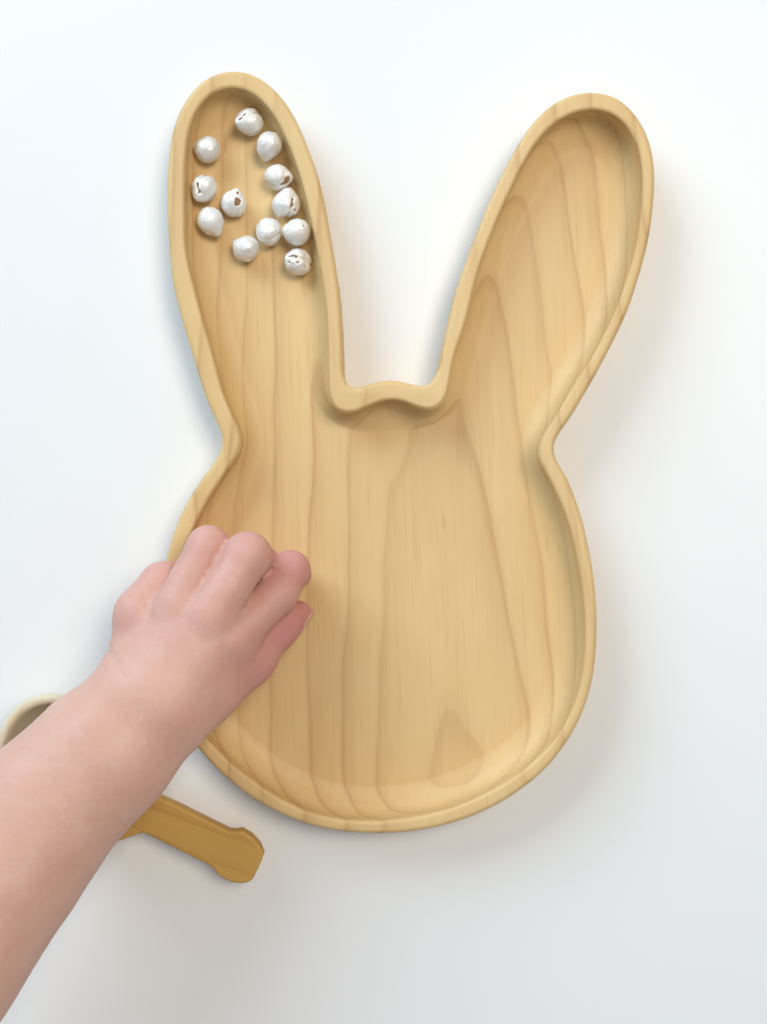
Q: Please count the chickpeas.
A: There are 12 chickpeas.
